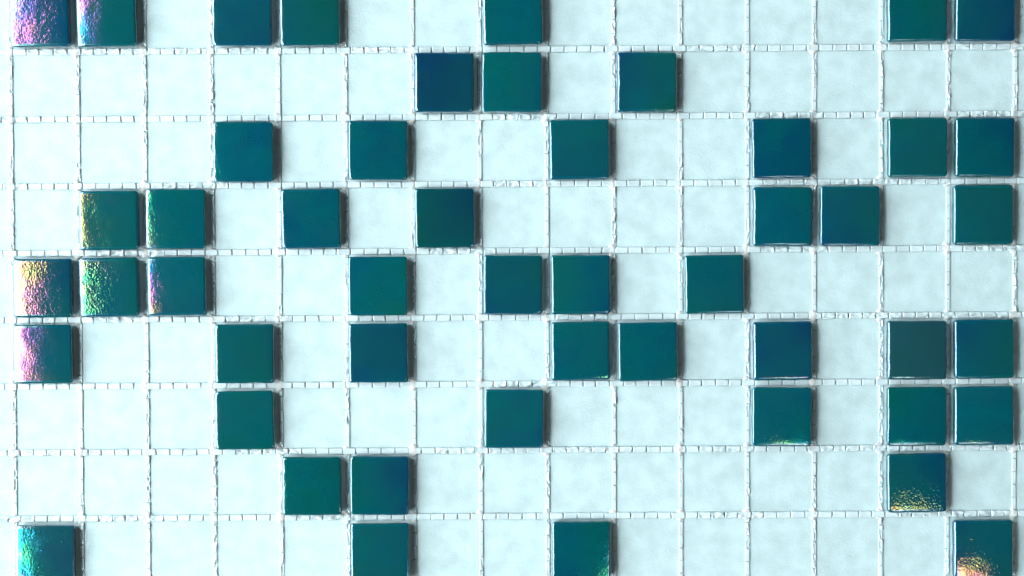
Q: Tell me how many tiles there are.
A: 50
